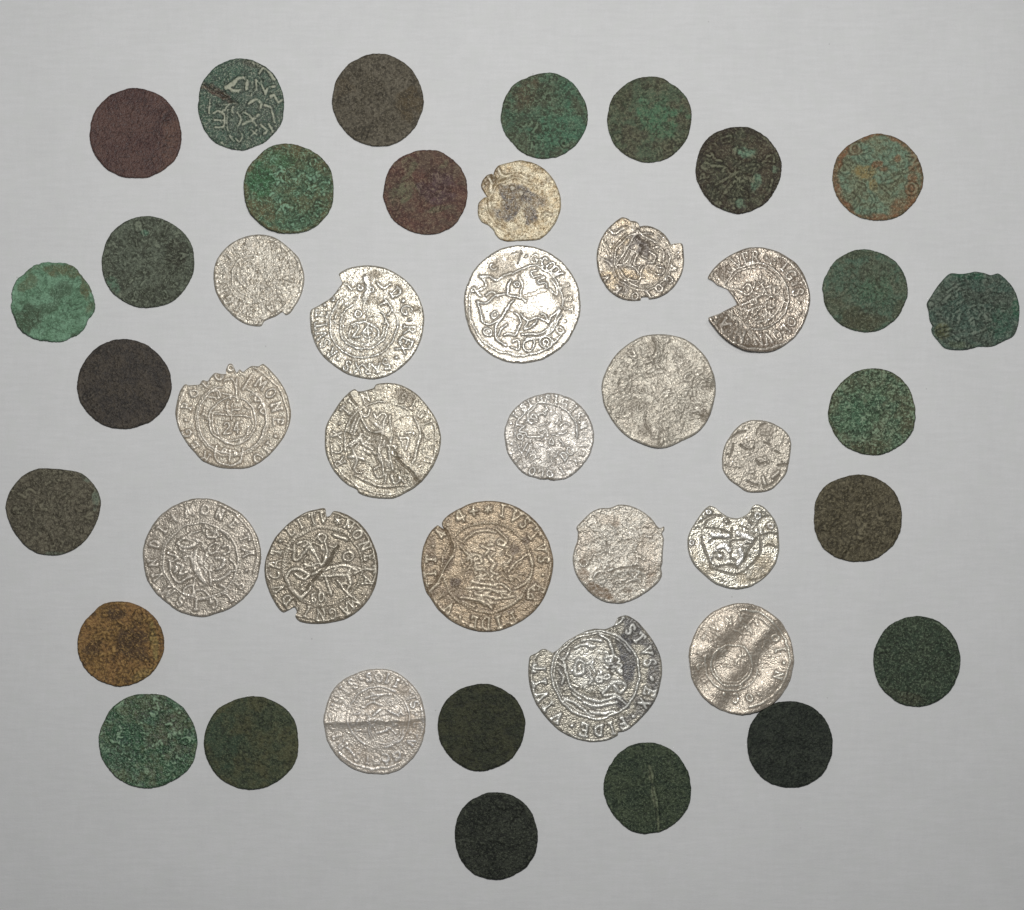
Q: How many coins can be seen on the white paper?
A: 44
